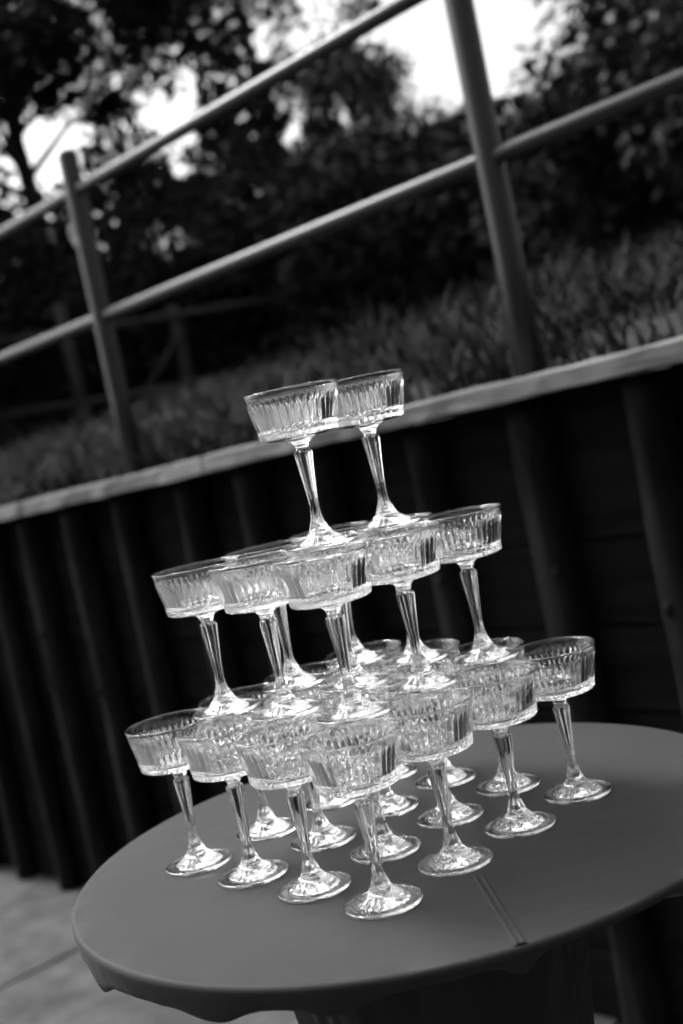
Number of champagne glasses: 27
